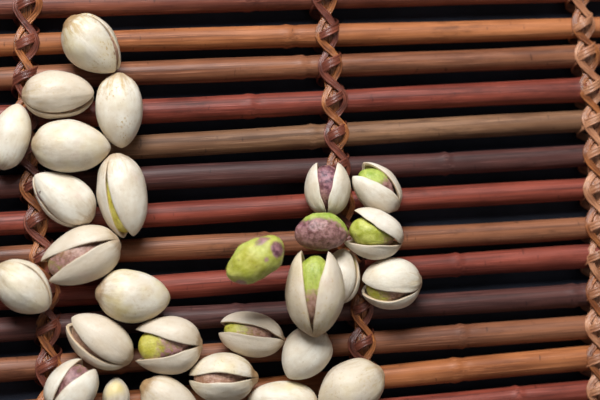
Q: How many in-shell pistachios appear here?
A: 26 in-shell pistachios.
